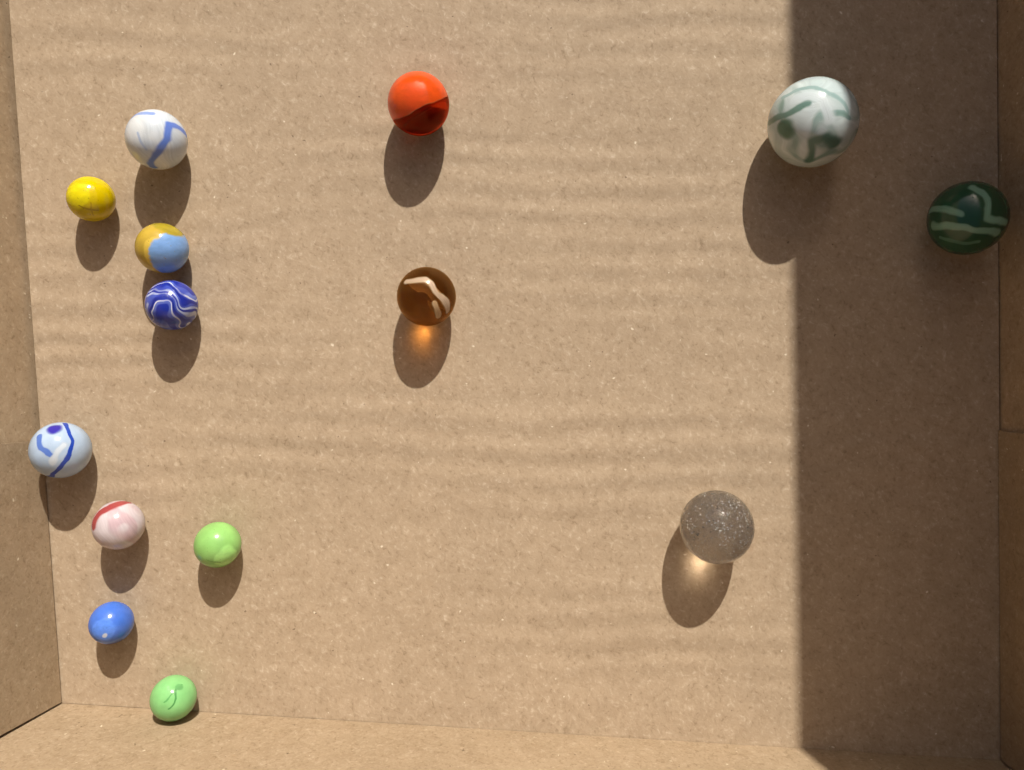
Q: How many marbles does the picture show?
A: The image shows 14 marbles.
